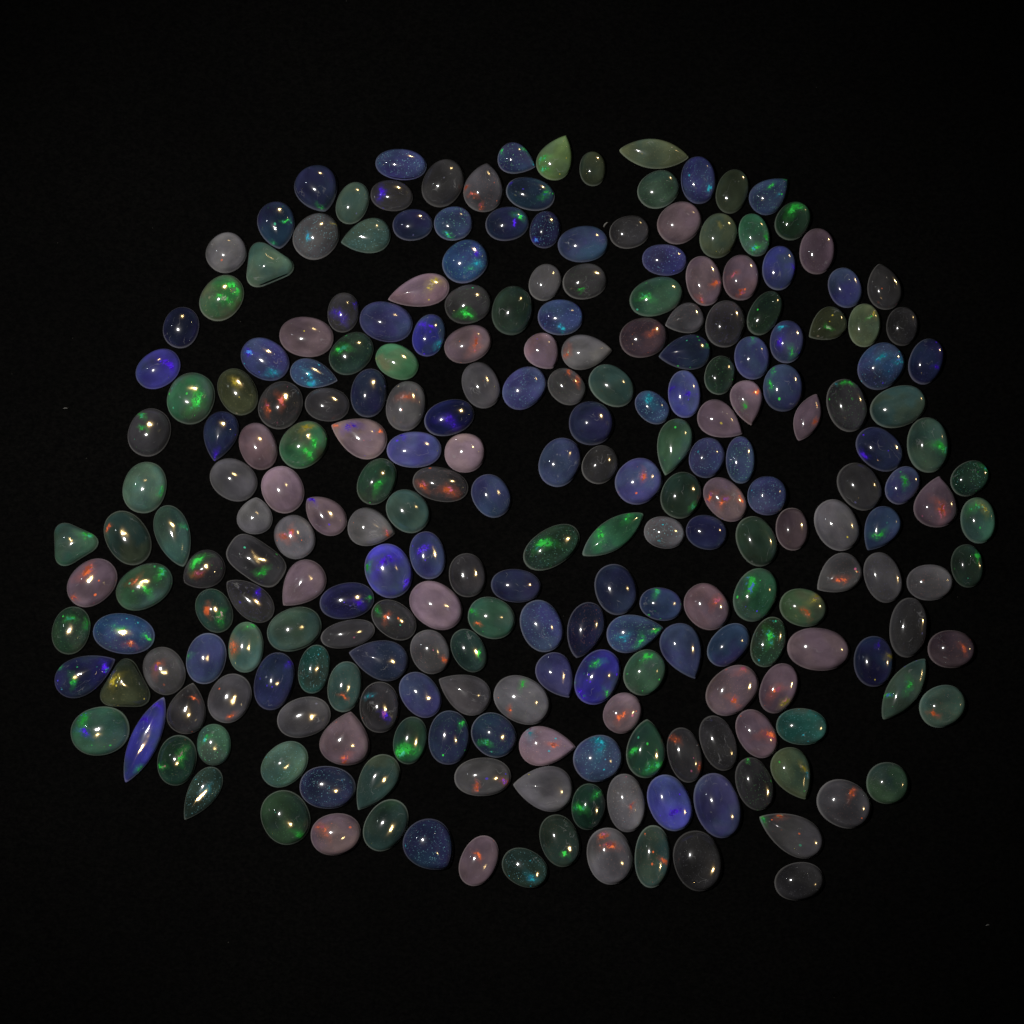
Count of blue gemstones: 75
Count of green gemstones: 73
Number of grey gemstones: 60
